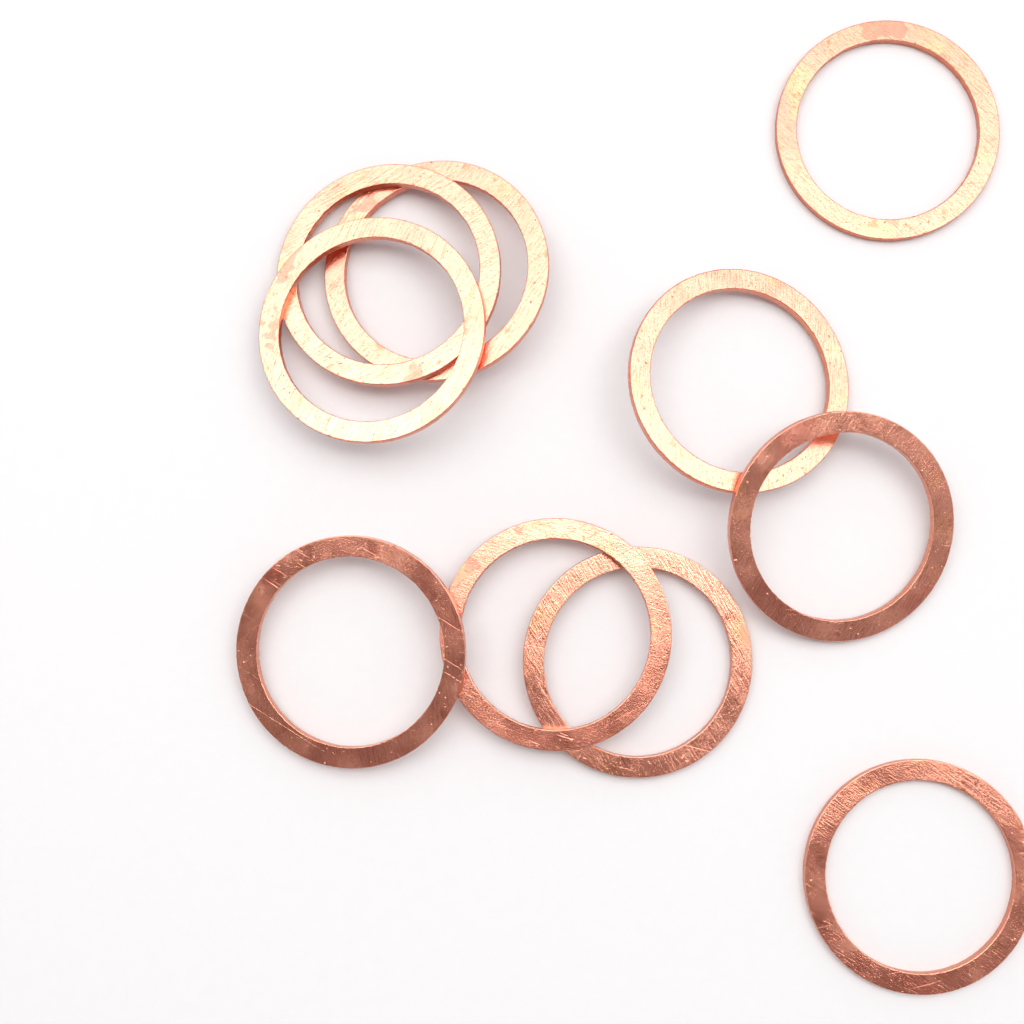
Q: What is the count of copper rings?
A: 10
